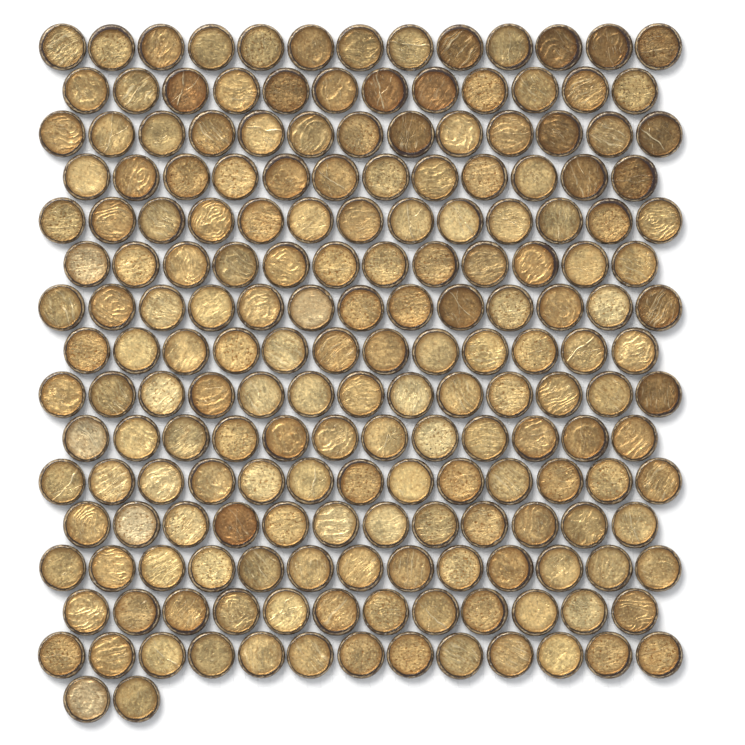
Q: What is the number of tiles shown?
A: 190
